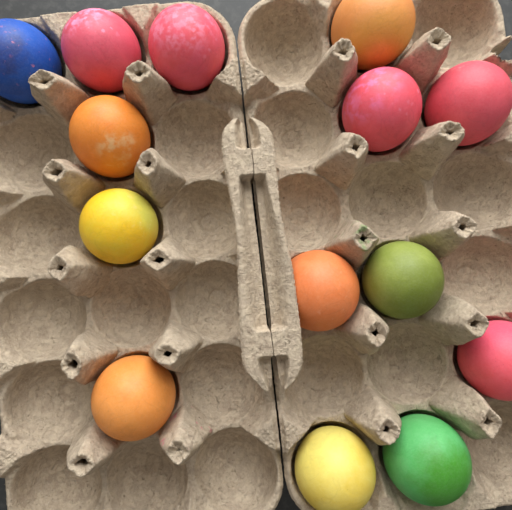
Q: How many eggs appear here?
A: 14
